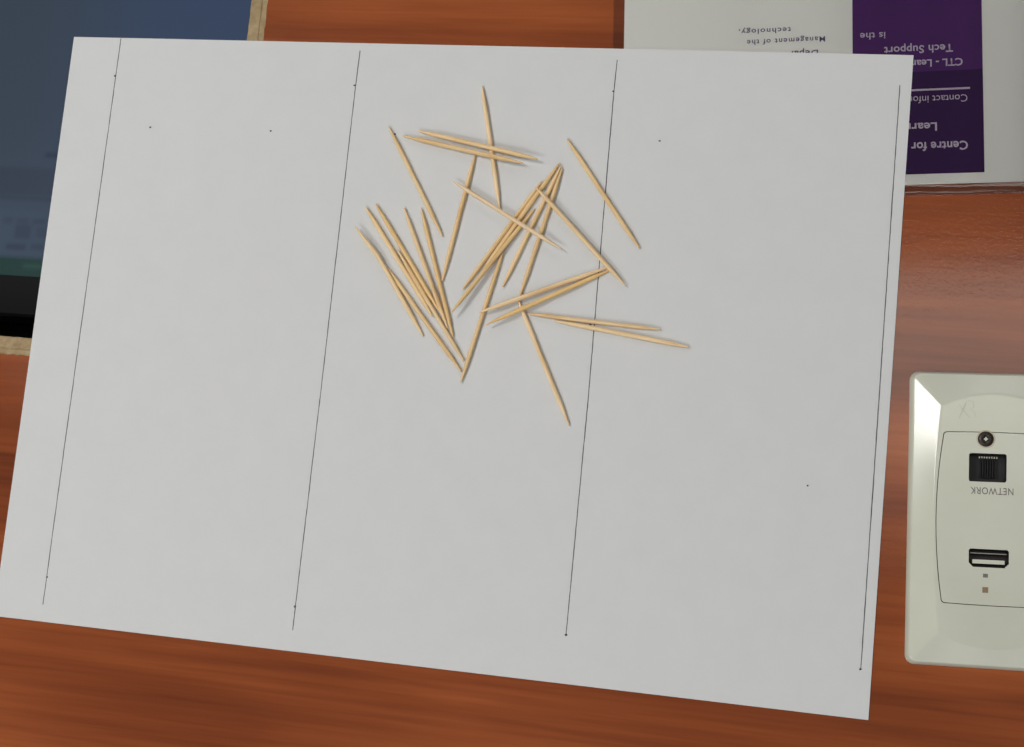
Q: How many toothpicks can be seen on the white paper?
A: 26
